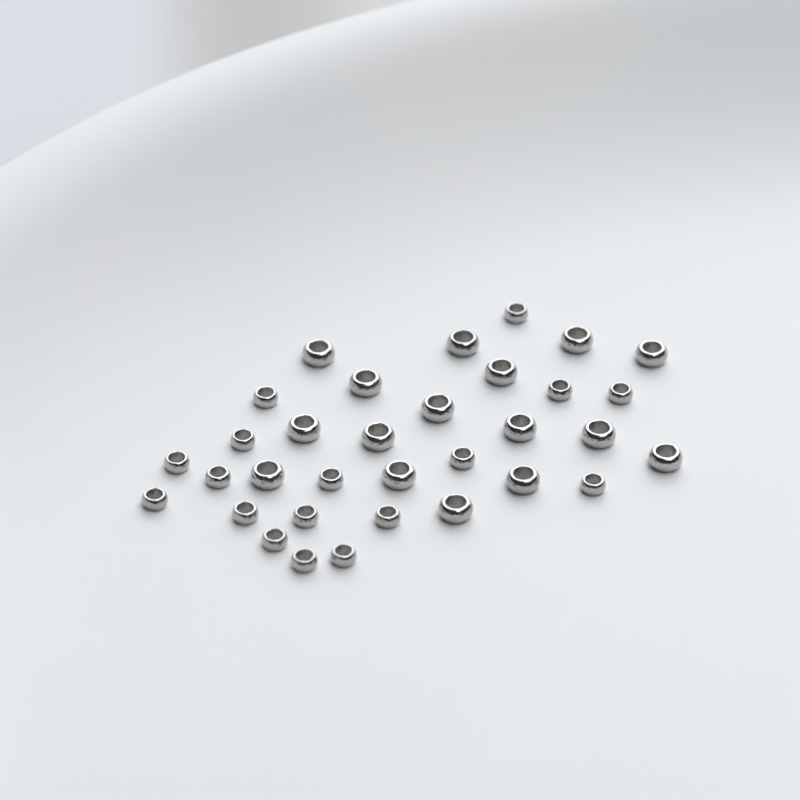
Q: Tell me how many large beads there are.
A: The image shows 16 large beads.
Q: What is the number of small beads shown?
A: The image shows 17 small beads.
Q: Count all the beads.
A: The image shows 33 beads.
